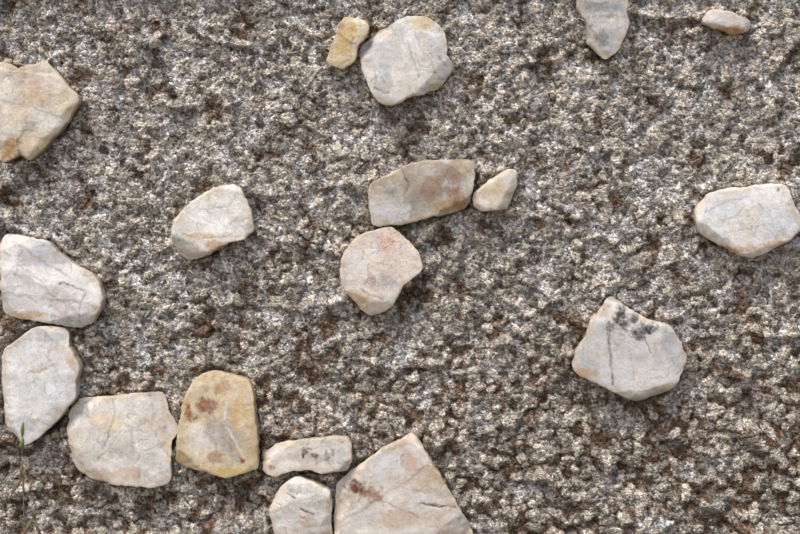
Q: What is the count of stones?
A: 18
